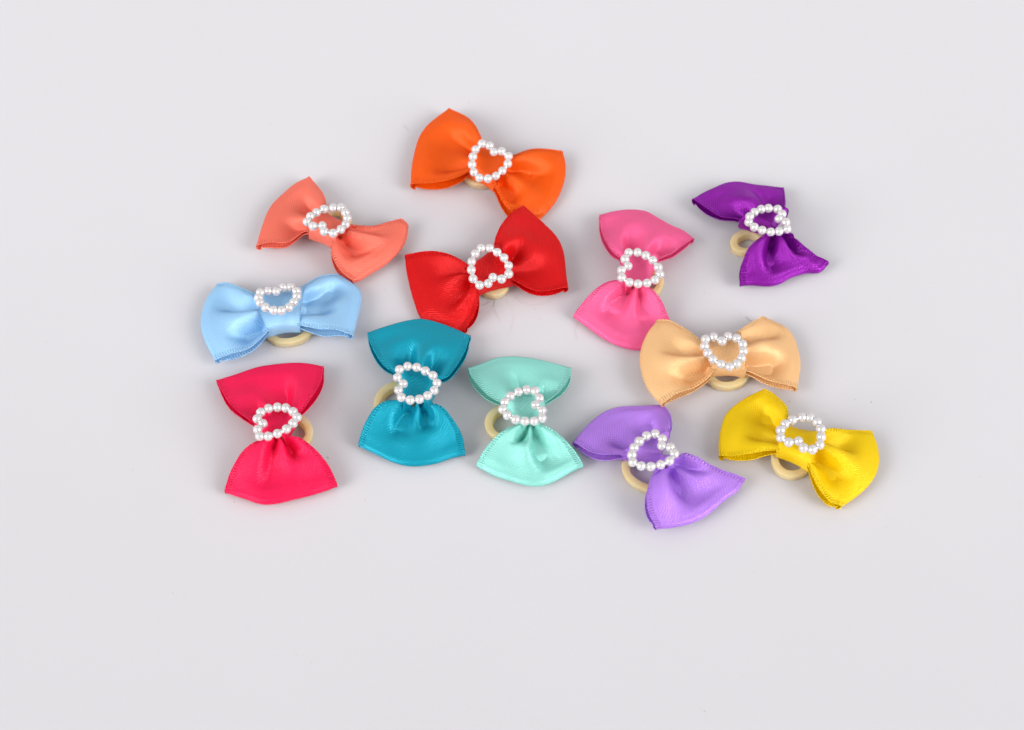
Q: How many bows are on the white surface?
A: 12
